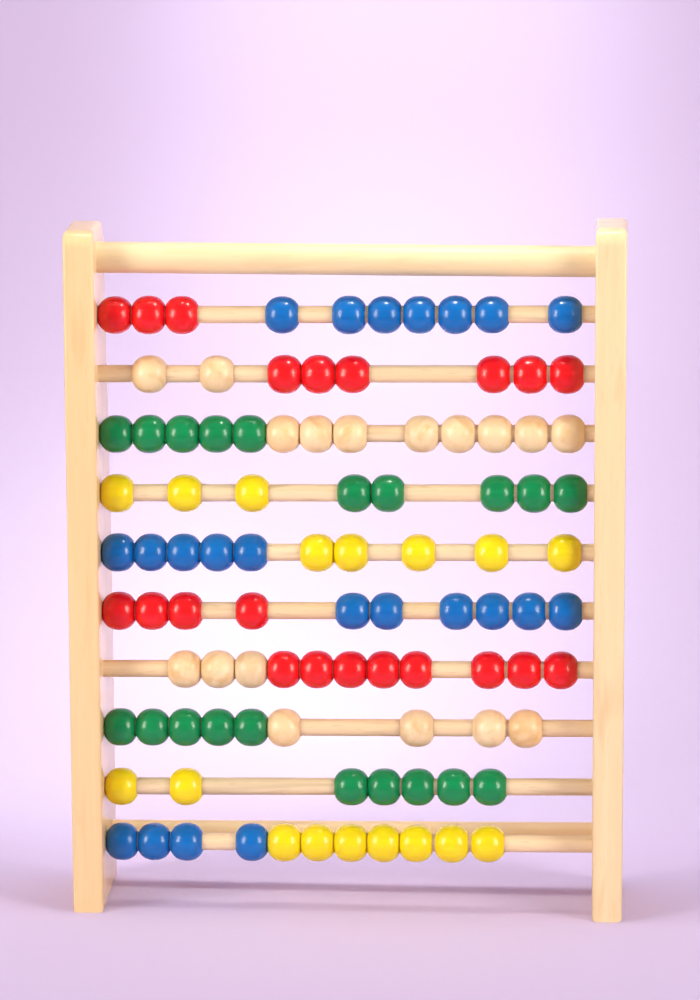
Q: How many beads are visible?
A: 97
